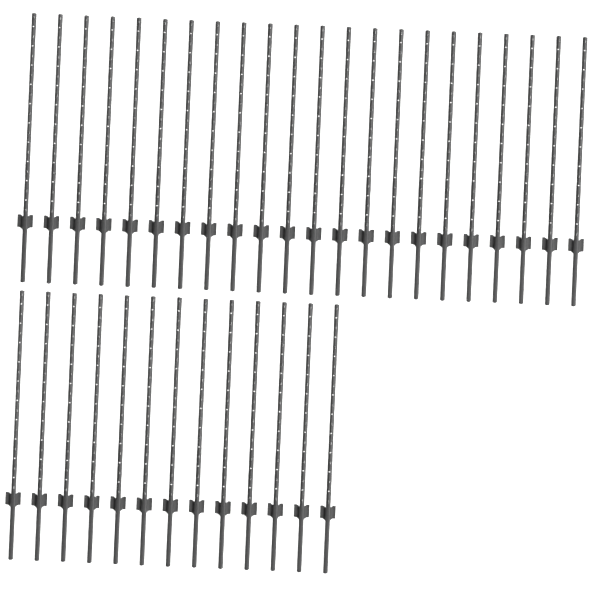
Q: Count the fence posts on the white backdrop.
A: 35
